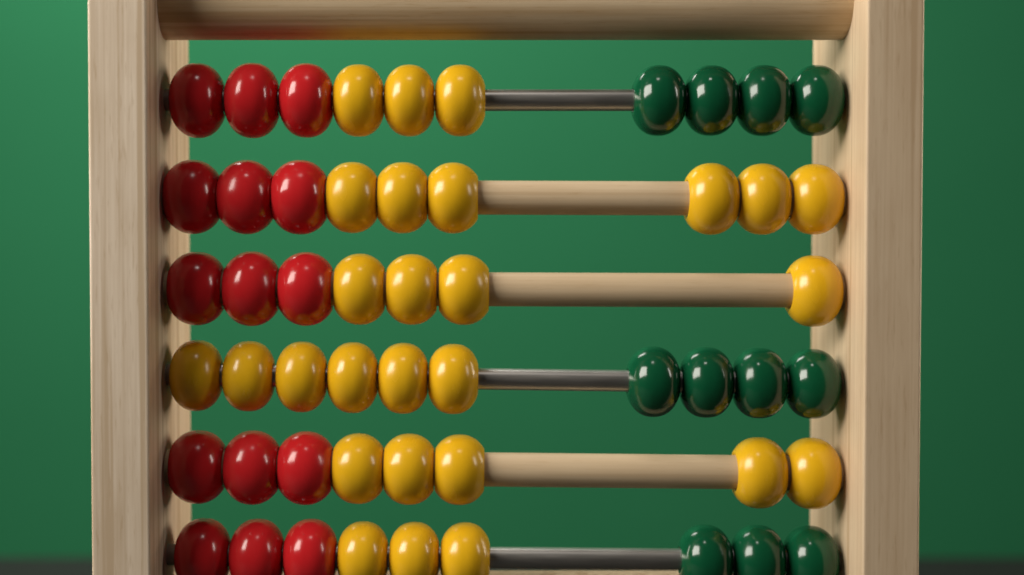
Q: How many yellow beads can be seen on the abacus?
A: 27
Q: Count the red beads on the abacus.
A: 15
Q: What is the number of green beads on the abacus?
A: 11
